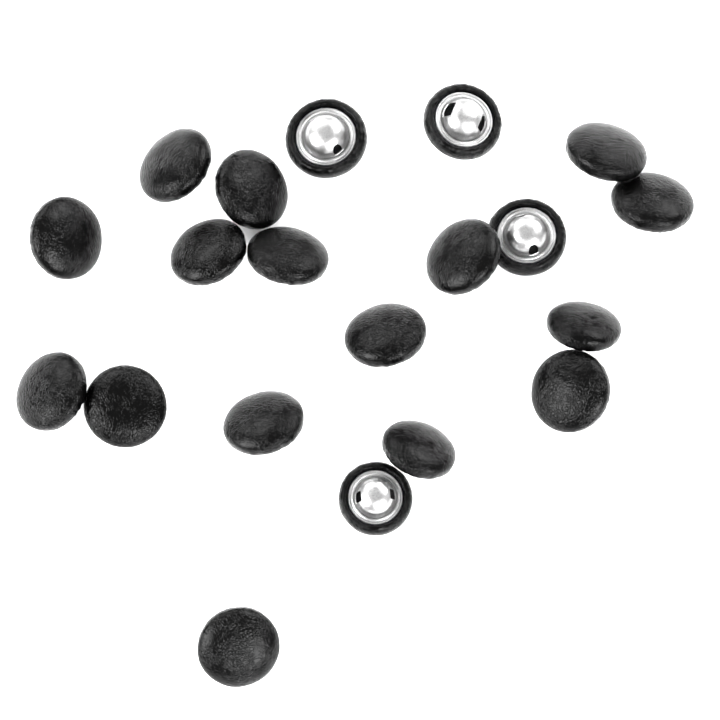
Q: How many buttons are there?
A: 20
